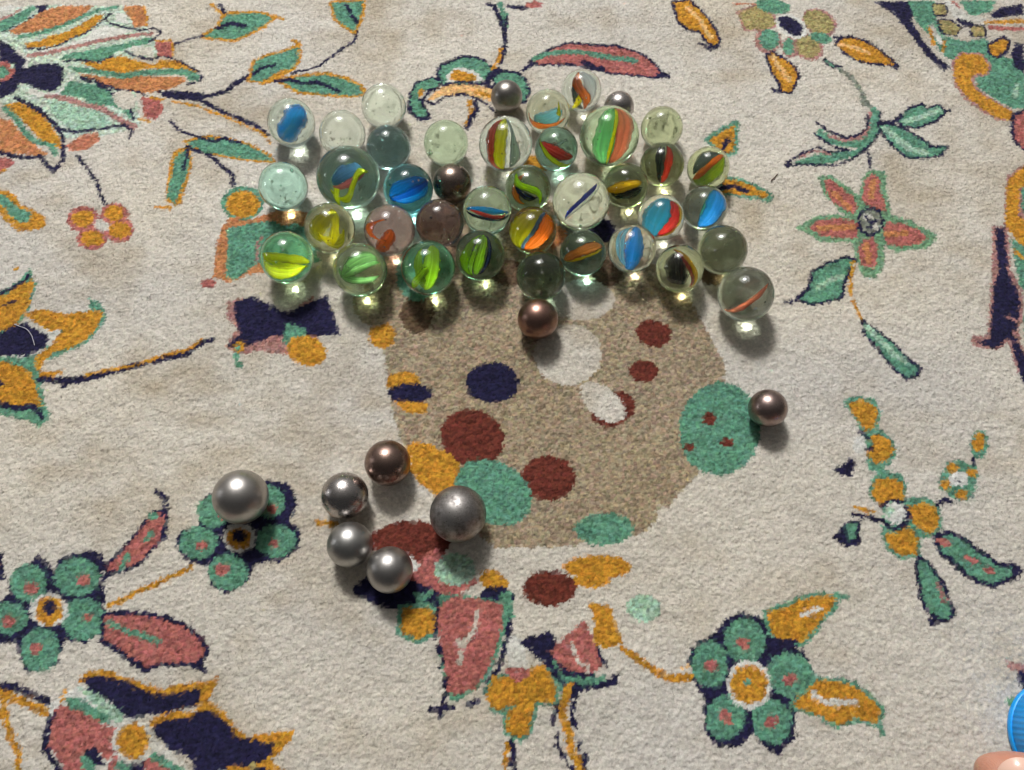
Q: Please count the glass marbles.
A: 36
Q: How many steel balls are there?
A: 11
